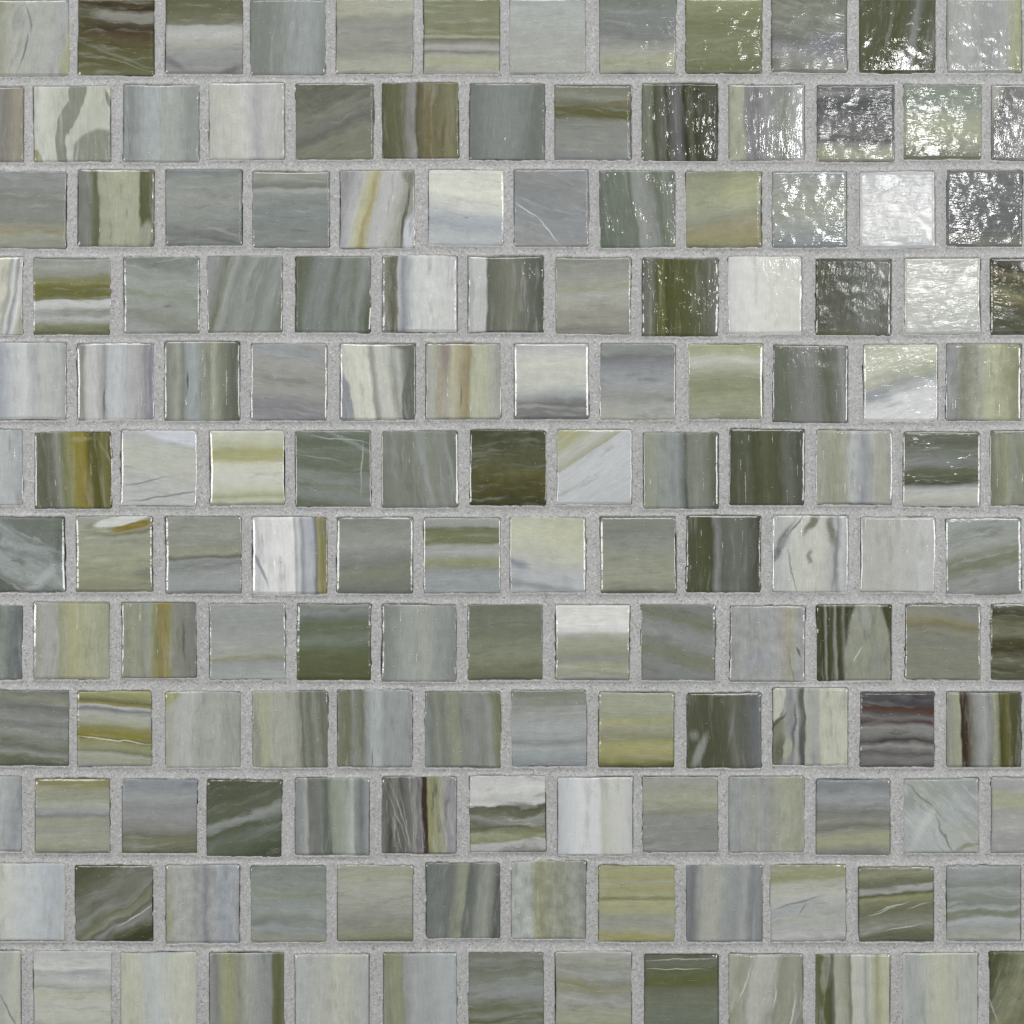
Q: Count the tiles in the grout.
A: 150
